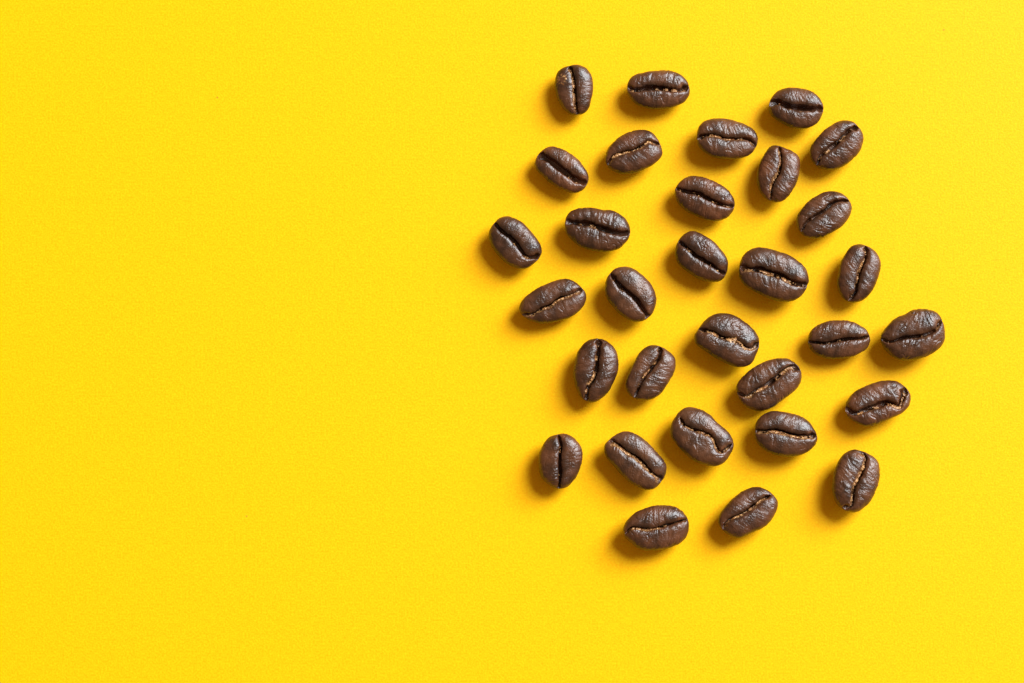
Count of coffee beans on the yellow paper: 31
